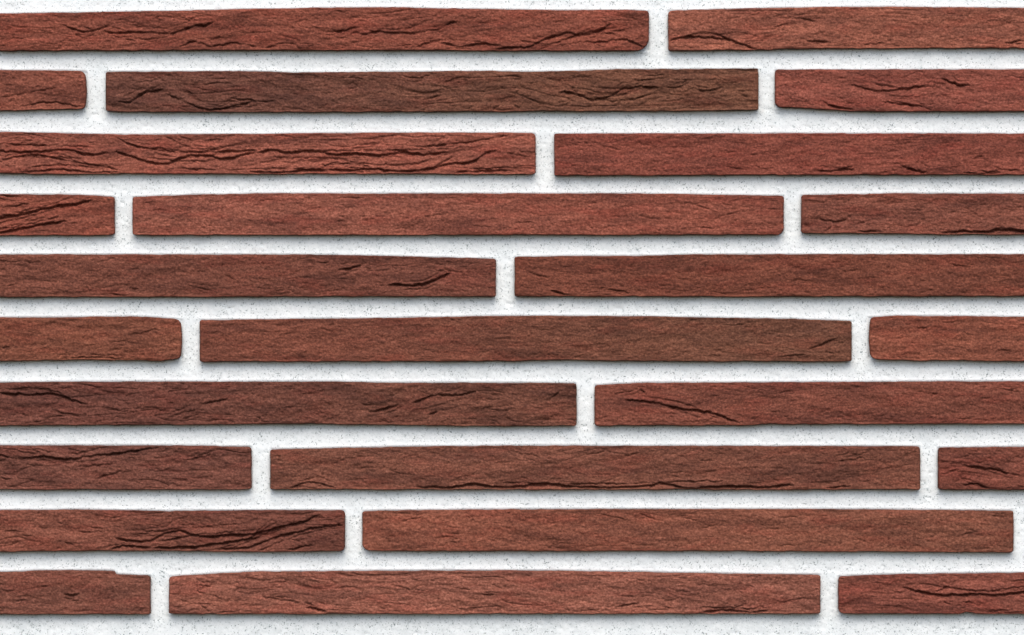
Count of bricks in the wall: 25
